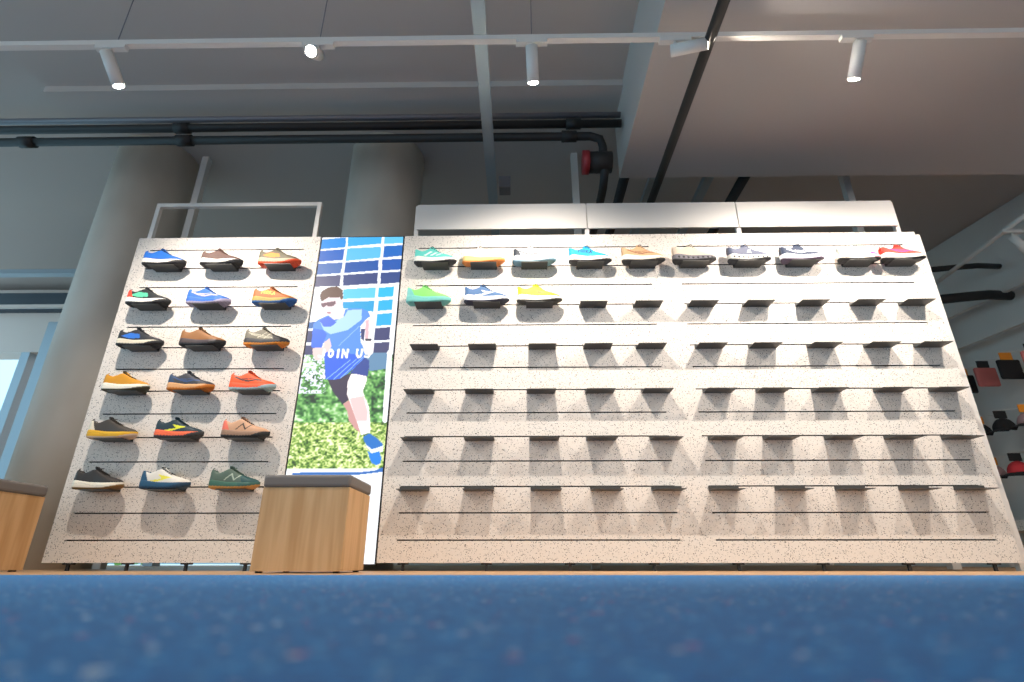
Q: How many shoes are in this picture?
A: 31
